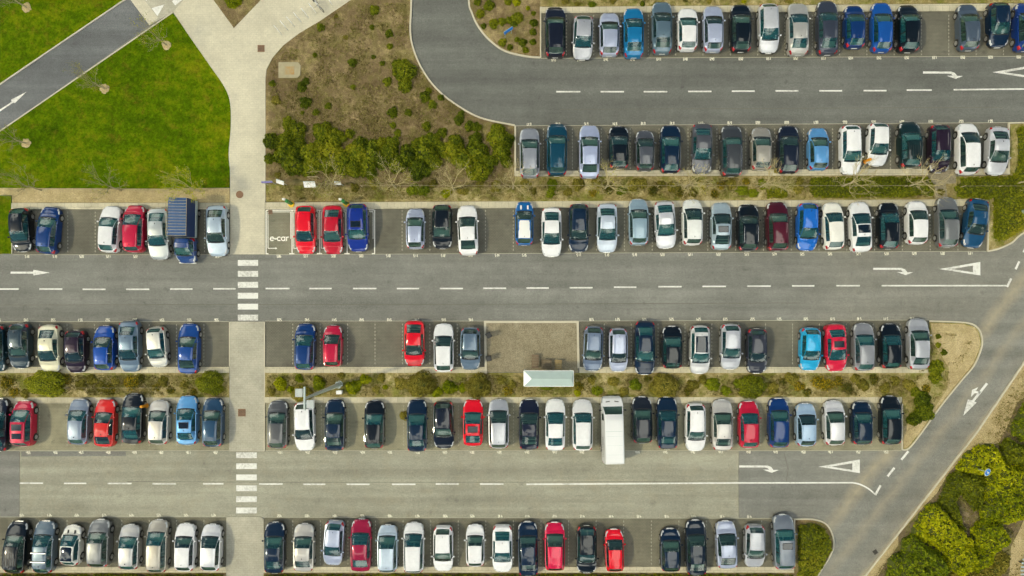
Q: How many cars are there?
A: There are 143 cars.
